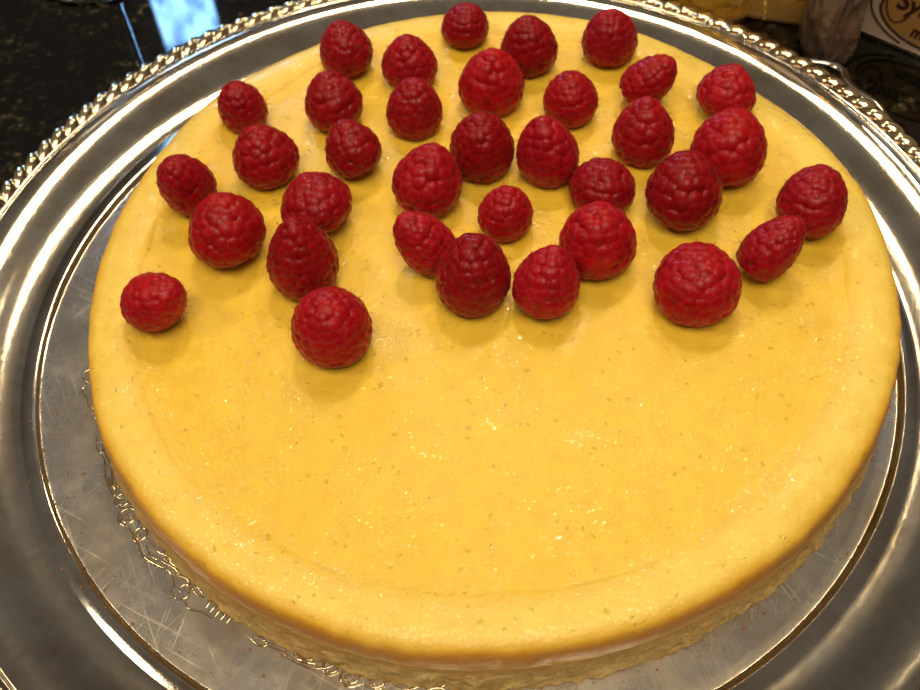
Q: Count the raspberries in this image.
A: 35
